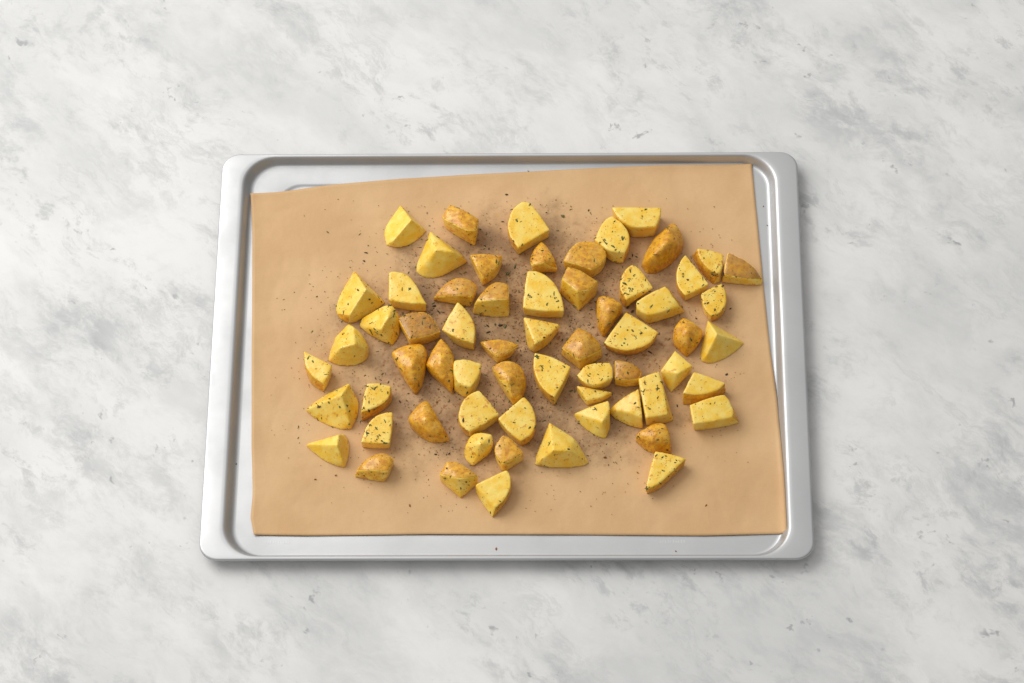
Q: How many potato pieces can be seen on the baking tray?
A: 63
